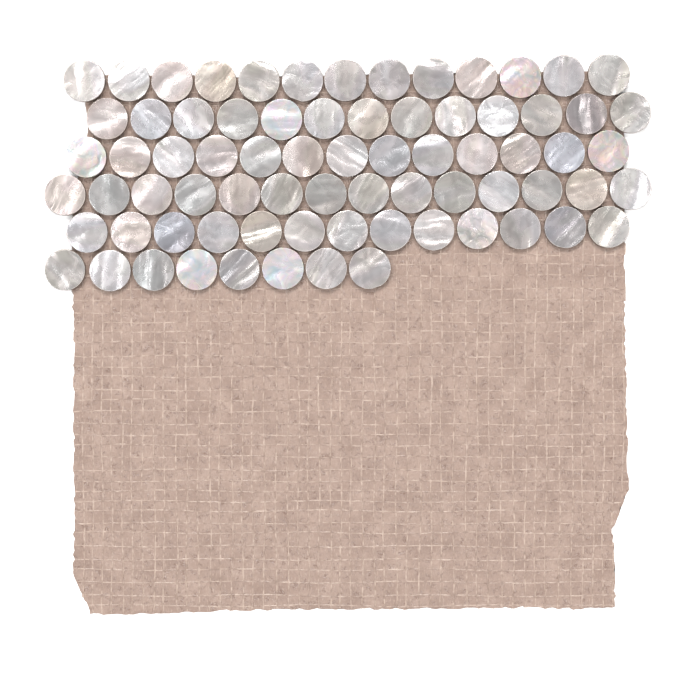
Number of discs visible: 74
